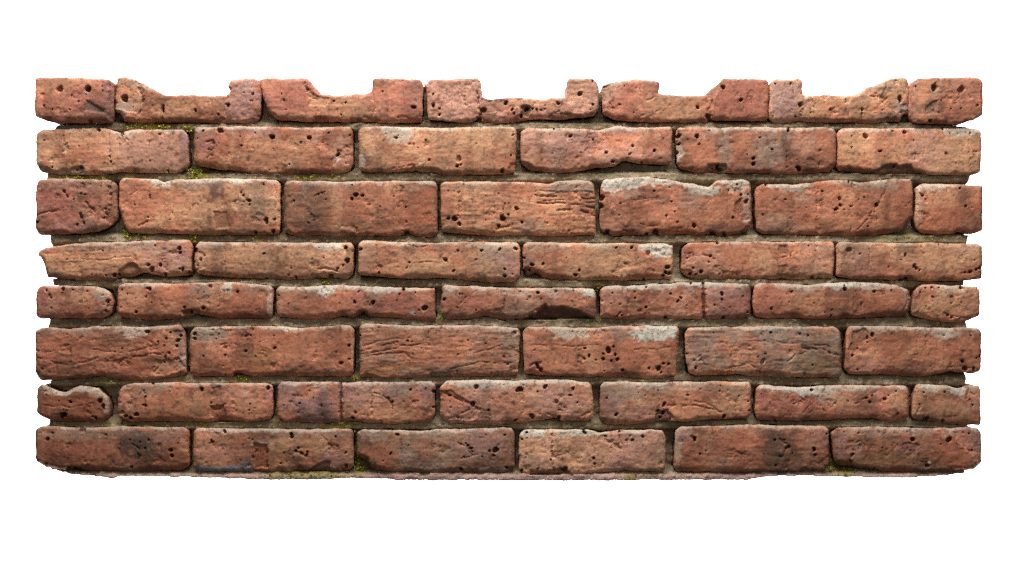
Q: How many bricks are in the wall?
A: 52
